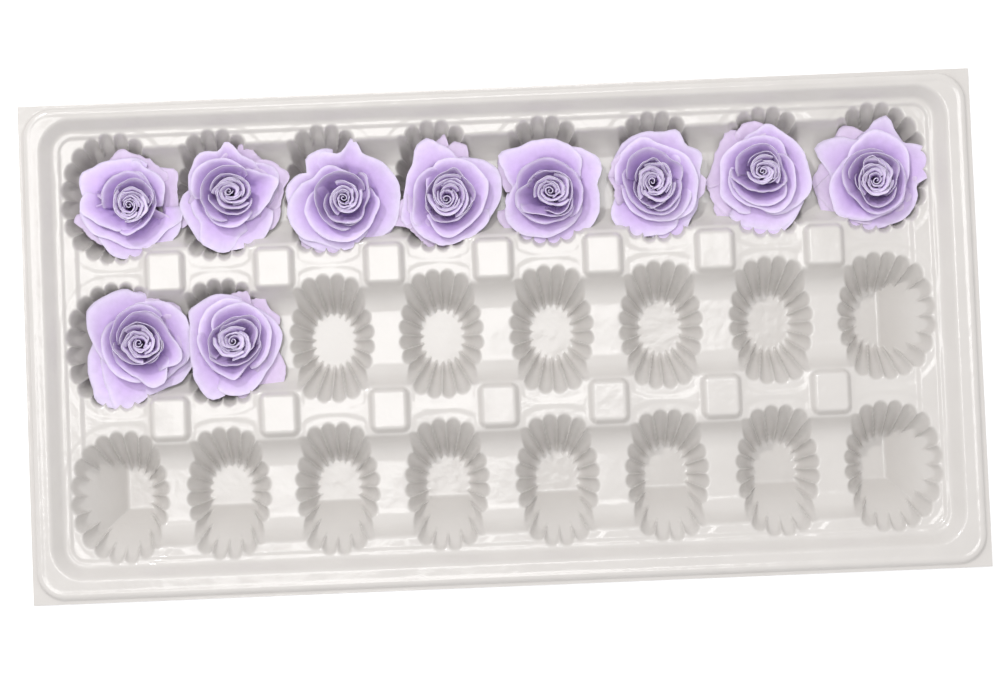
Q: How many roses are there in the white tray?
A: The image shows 10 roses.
